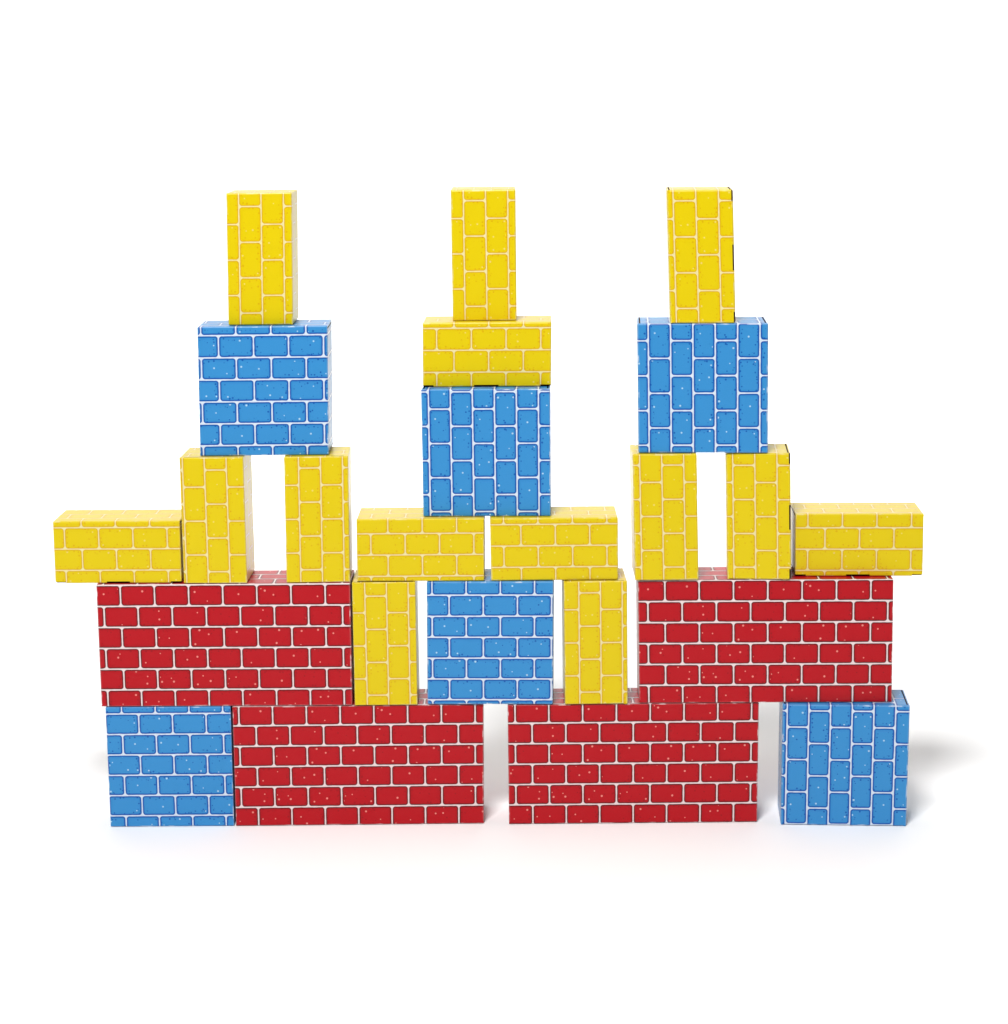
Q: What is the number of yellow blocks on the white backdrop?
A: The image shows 14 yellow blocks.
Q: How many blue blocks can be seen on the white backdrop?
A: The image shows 6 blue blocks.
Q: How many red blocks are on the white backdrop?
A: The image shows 4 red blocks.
